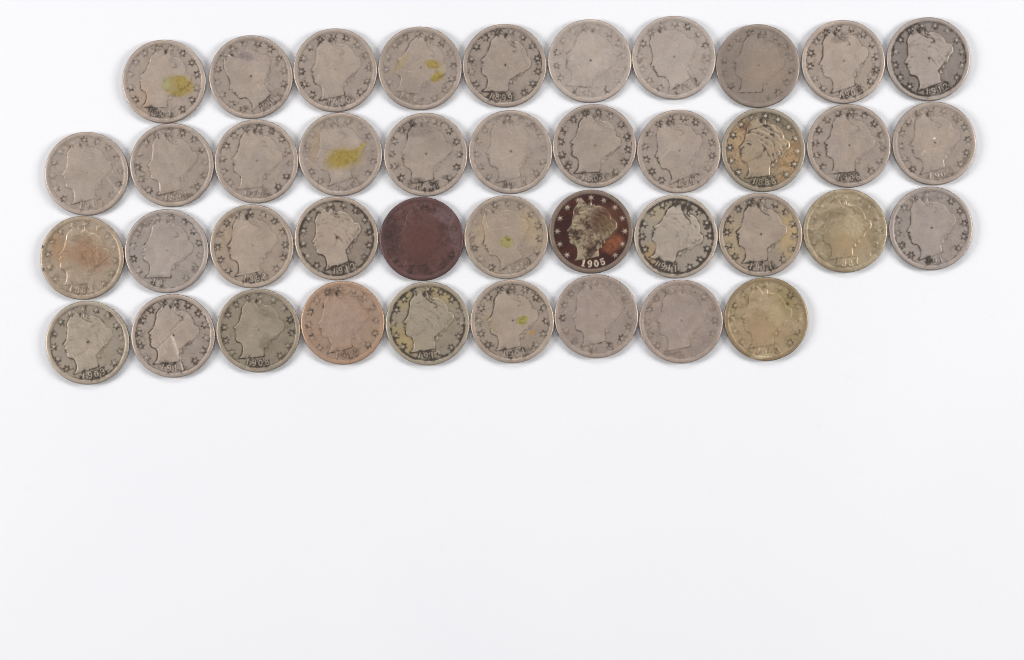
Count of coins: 41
